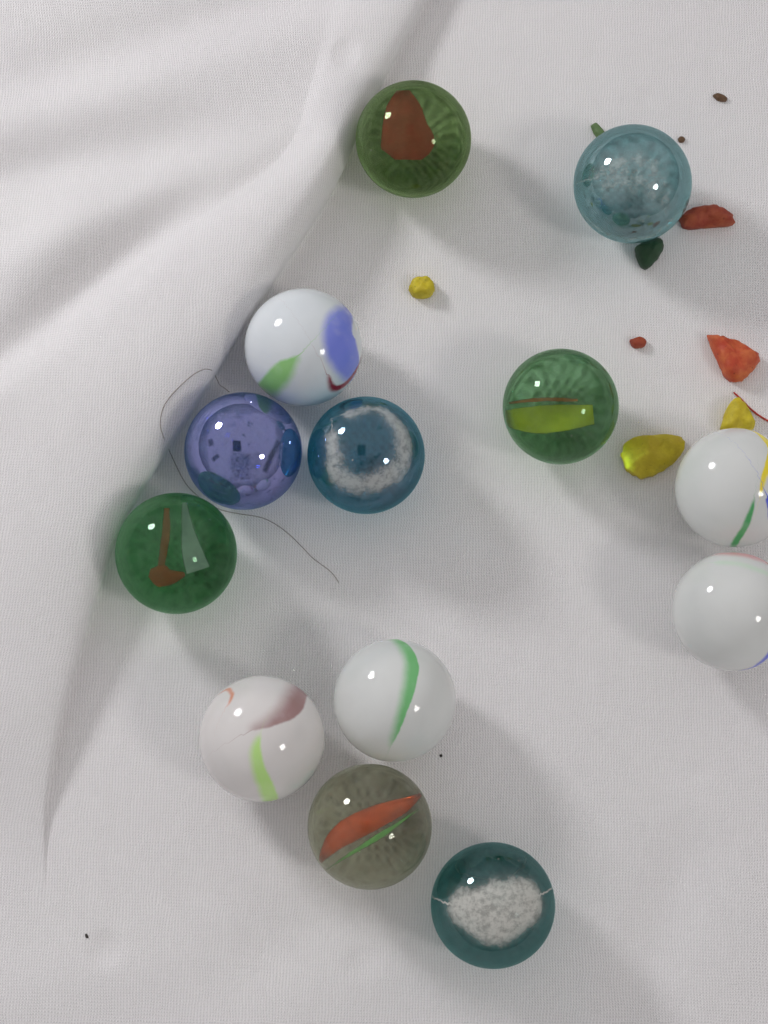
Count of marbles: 13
